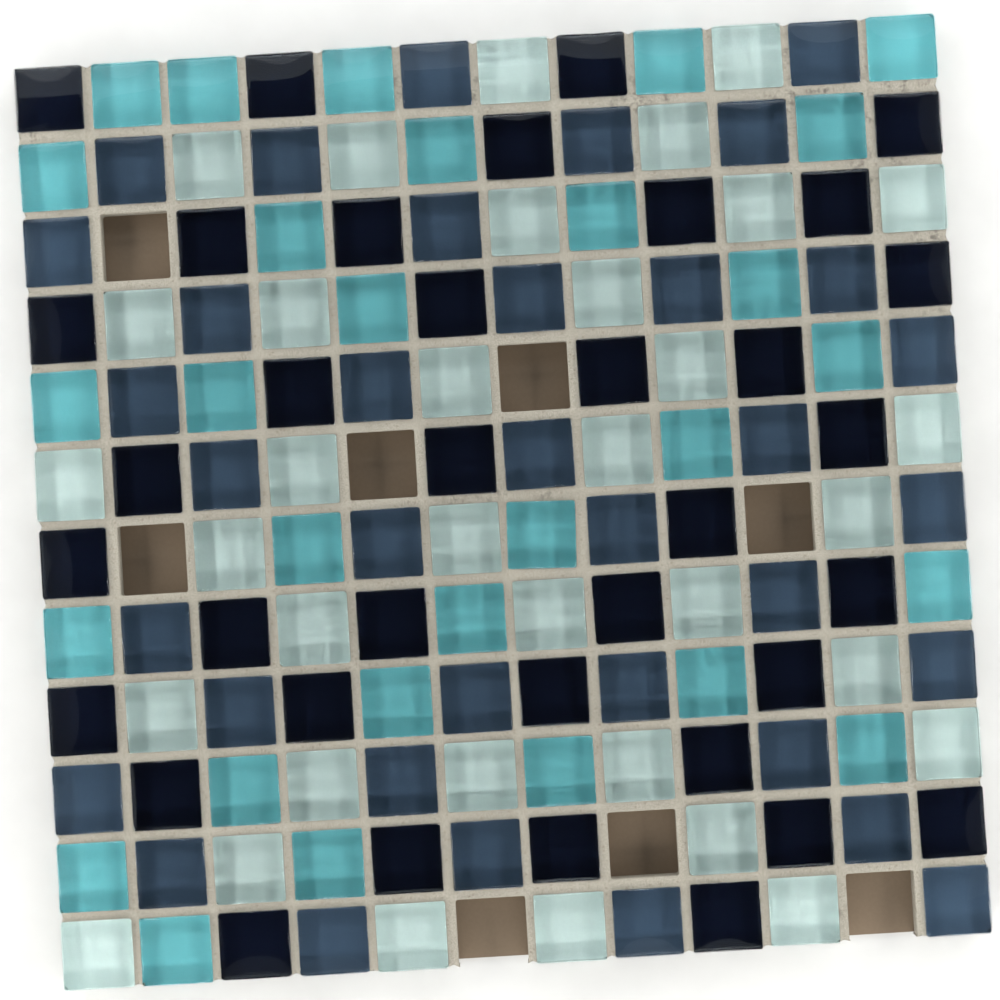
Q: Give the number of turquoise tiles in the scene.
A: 29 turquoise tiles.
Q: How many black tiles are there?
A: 36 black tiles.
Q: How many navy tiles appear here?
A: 36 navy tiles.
